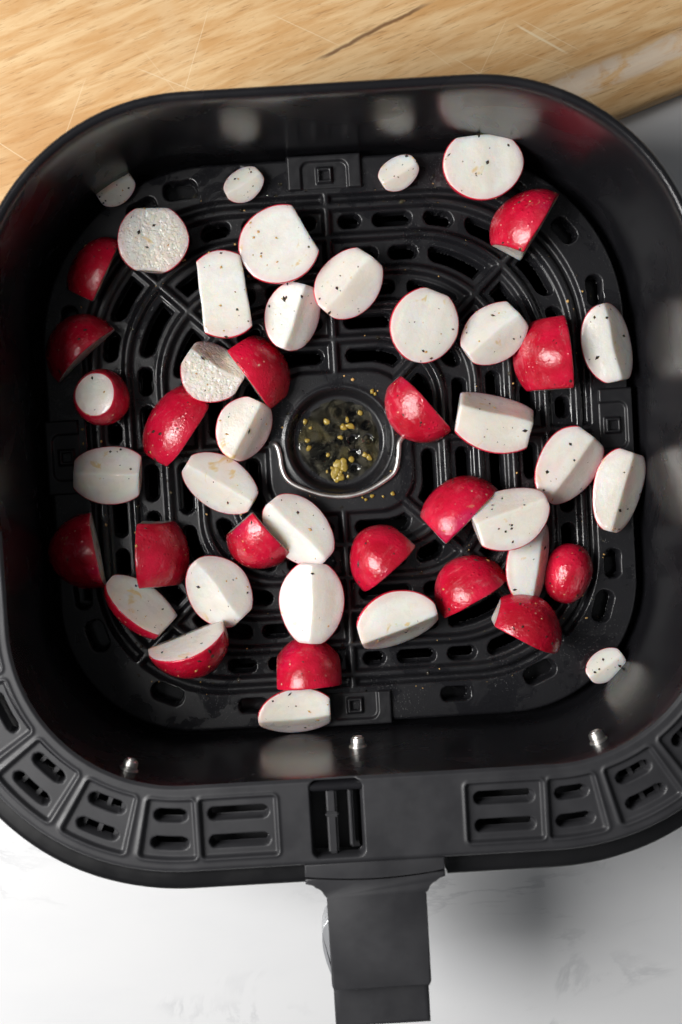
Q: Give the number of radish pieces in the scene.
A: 46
